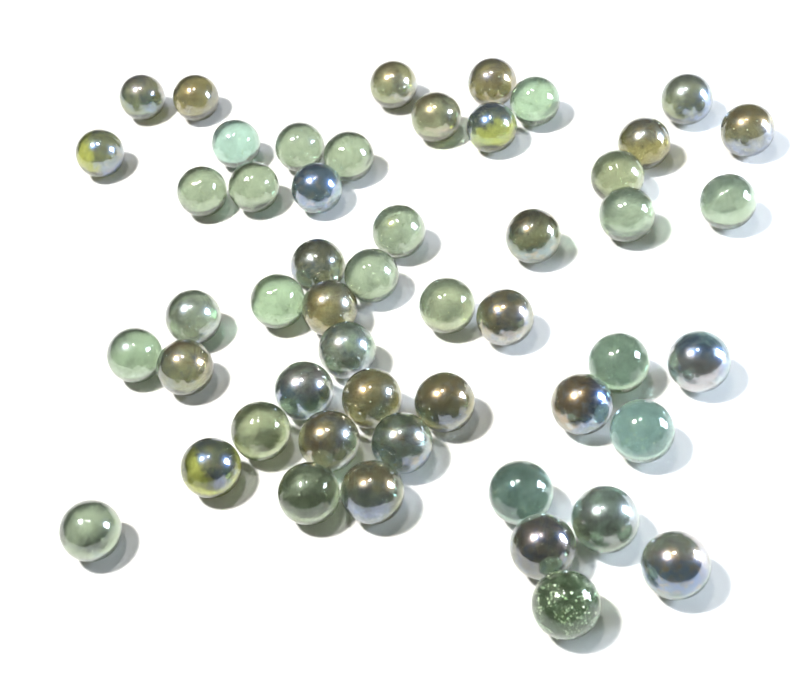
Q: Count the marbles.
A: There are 51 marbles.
